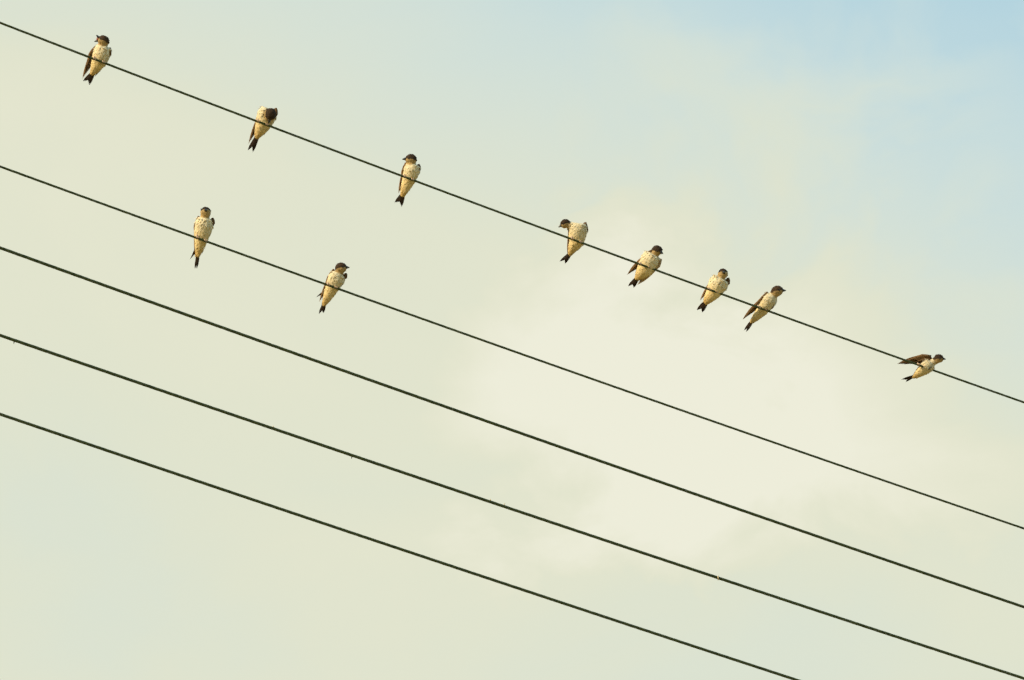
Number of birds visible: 10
